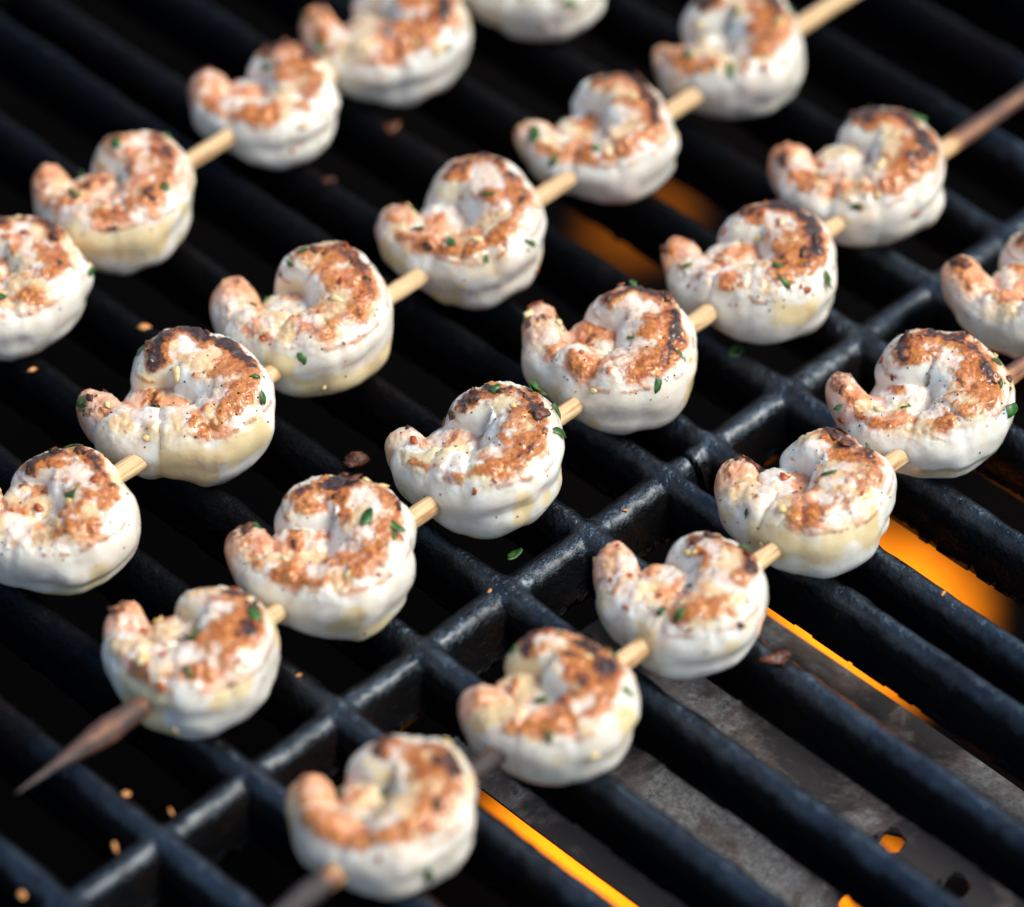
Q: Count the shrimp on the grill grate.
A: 23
